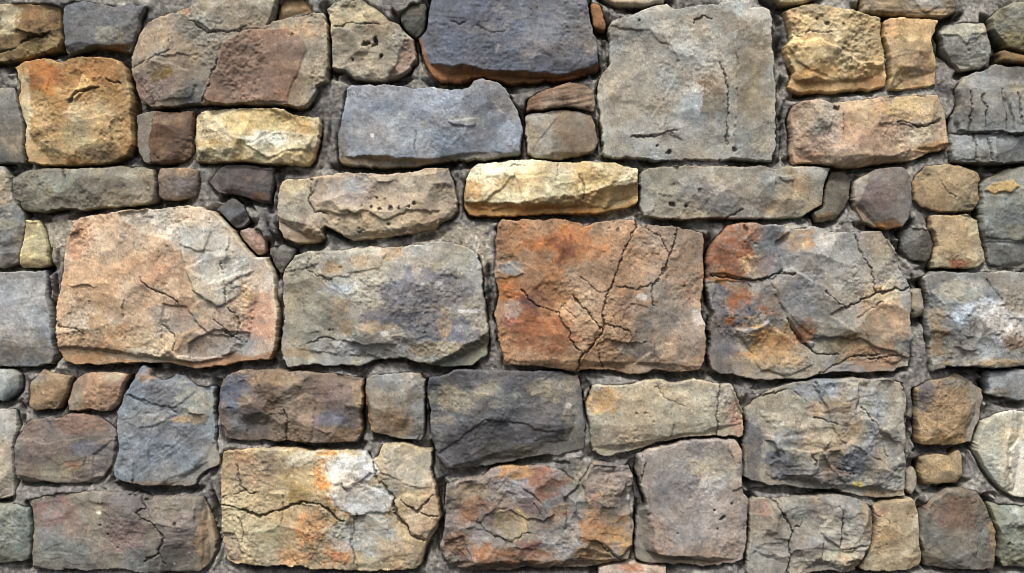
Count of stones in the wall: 76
